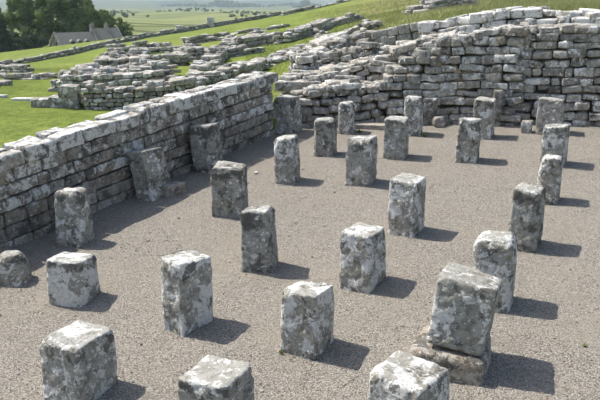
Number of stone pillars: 29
